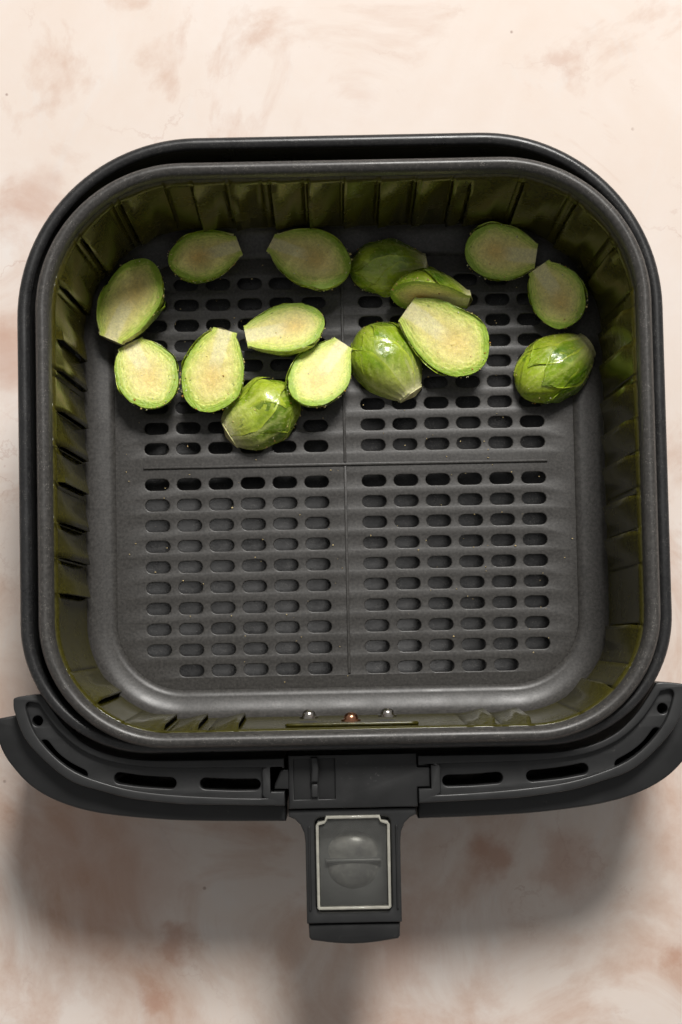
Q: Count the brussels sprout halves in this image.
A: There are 15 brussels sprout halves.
